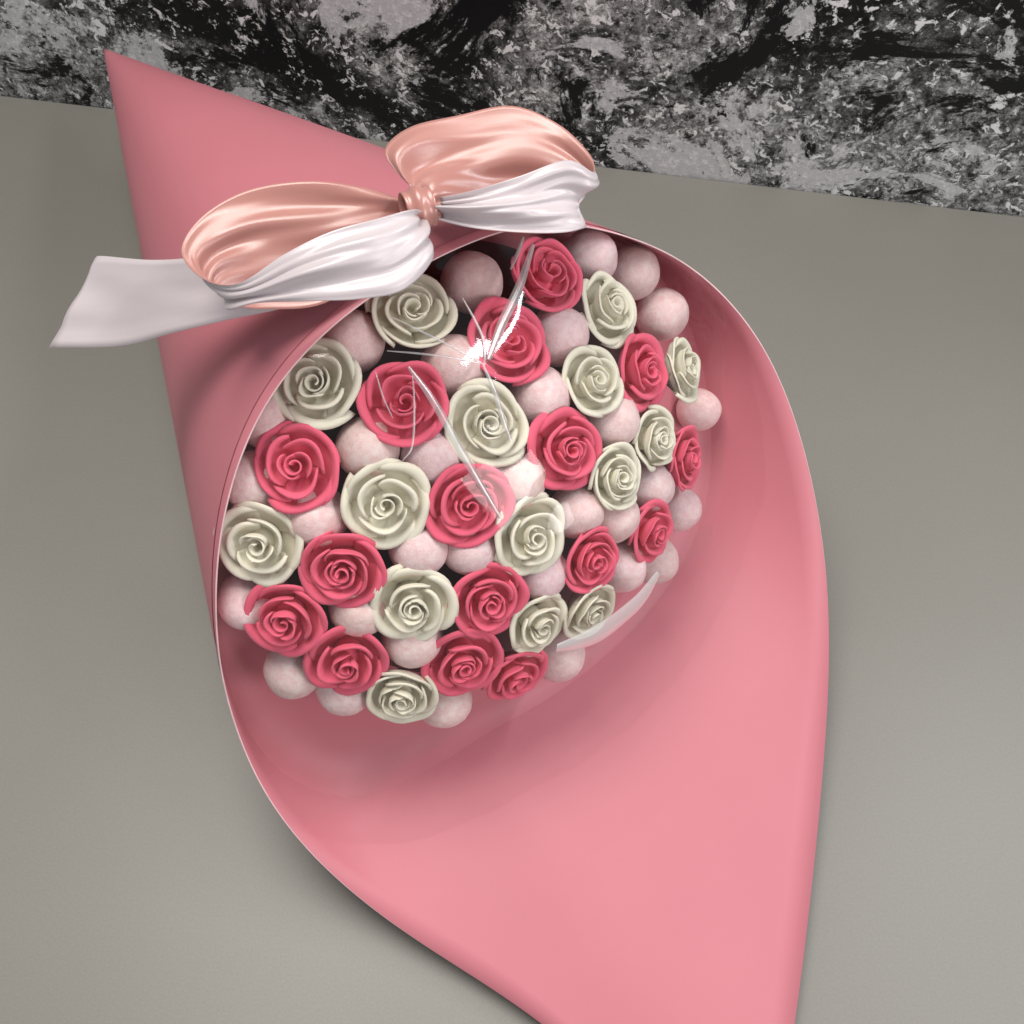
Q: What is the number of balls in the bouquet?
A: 32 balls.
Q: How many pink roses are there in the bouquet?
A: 16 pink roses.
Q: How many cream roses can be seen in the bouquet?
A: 15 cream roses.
